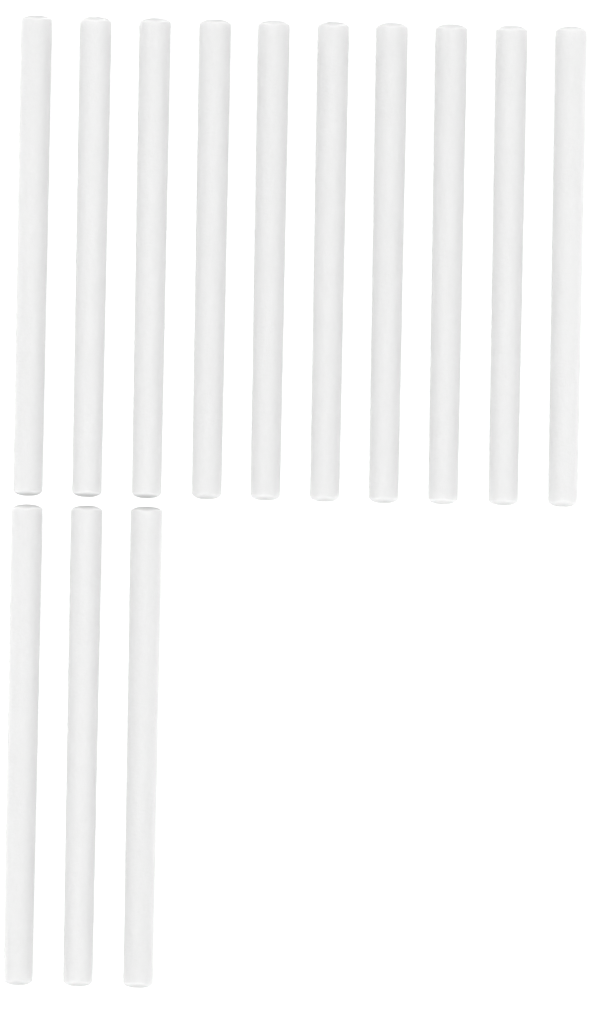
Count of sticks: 13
